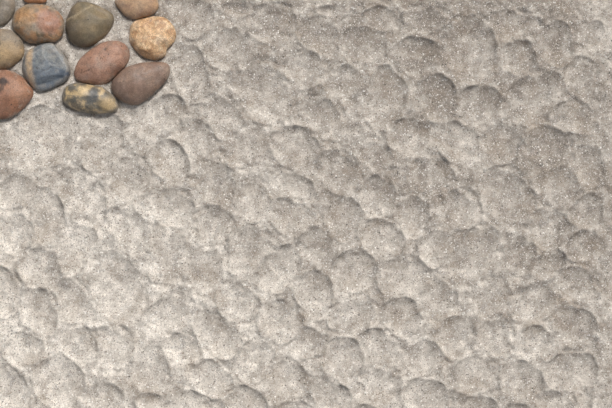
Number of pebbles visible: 12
